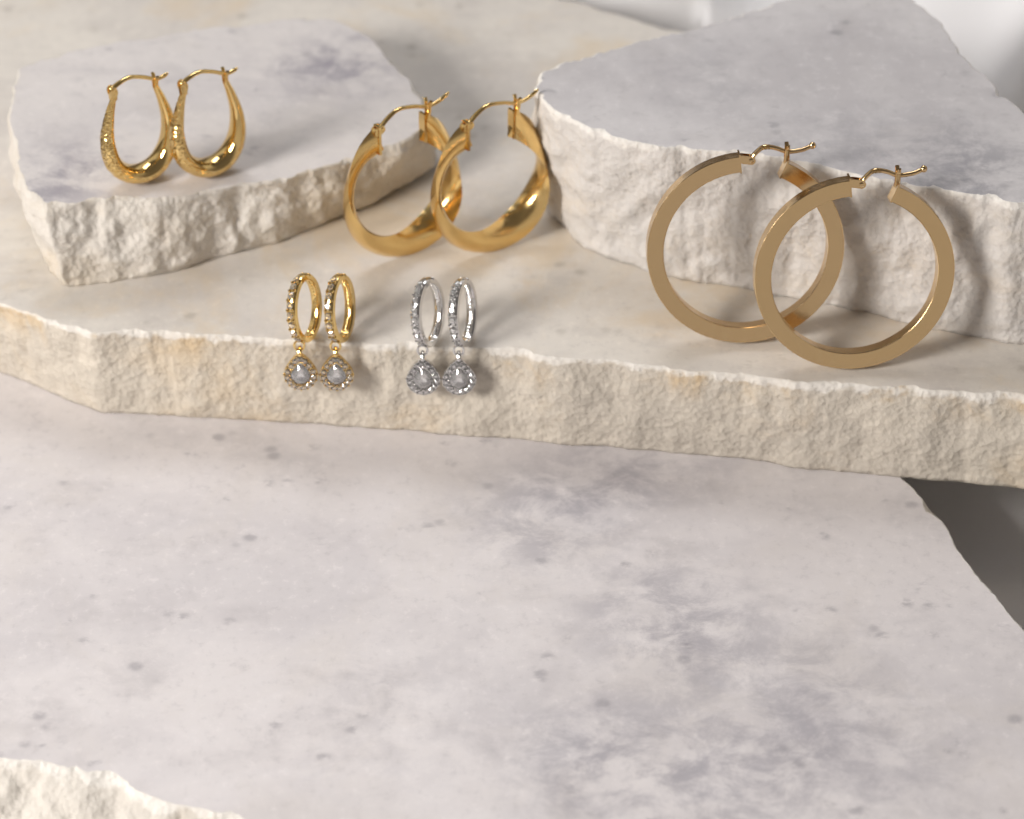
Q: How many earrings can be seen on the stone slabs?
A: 10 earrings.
